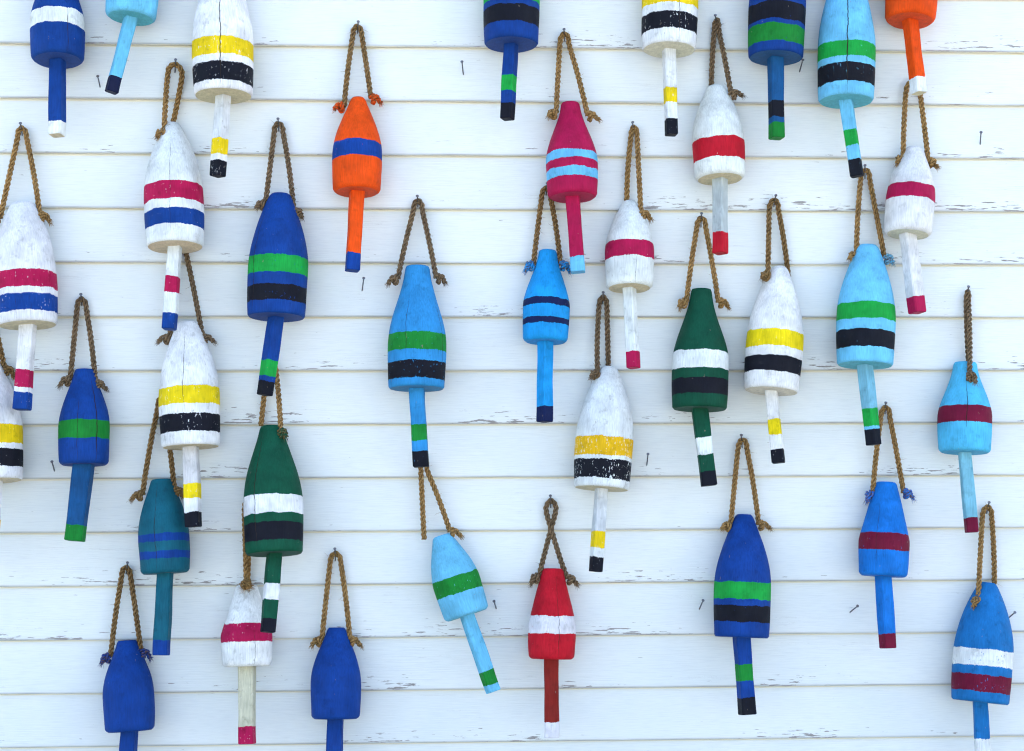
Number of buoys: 36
